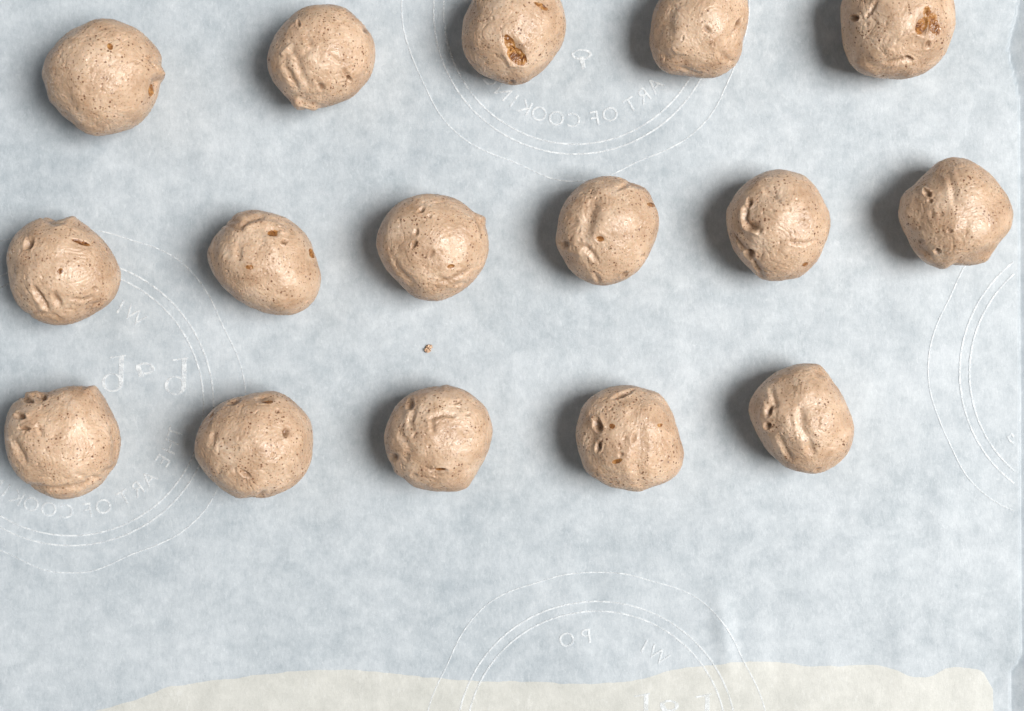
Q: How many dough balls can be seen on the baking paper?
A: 16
